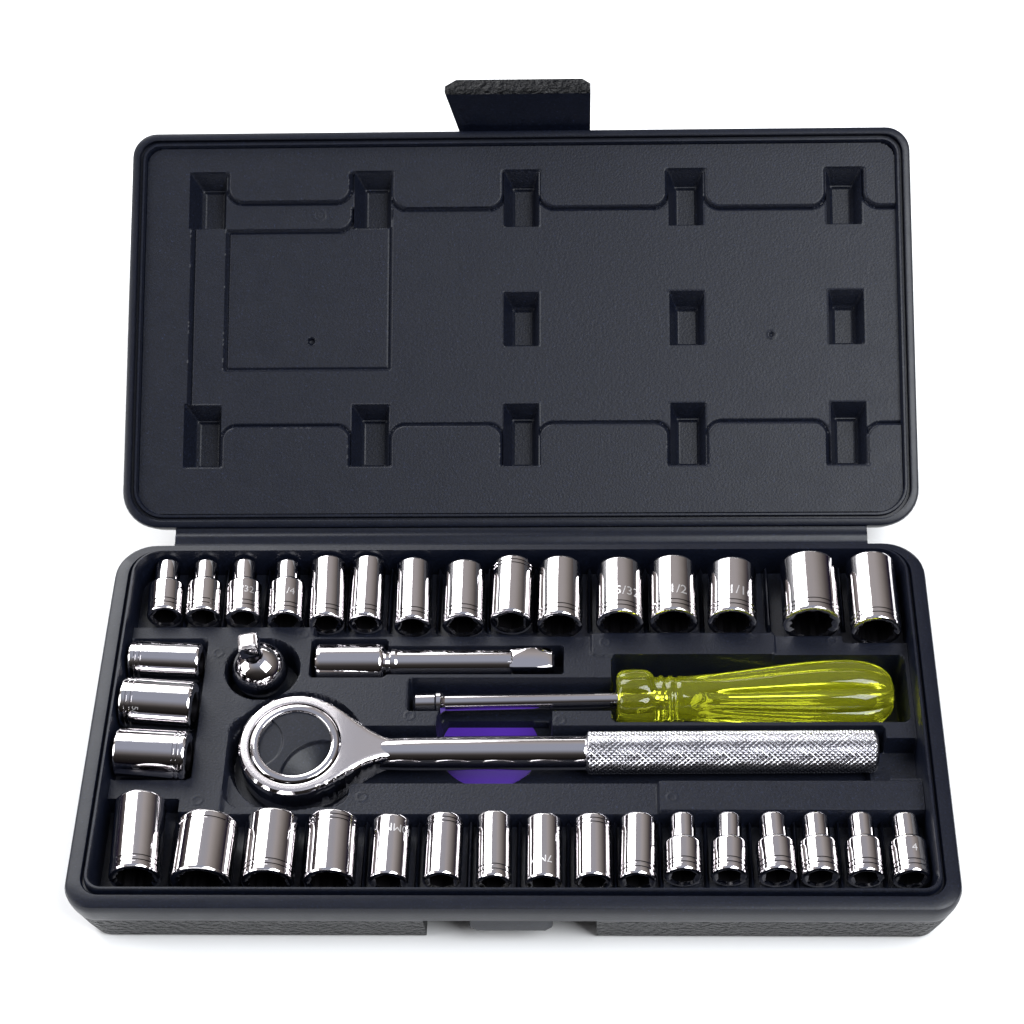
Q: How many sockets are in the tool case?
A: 34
